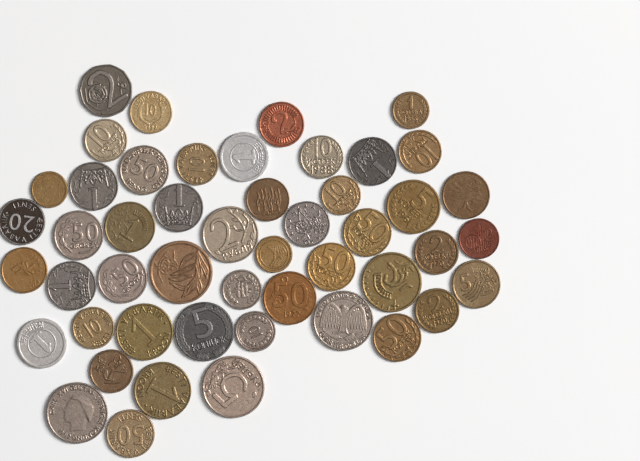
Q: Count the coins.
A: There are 49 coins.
